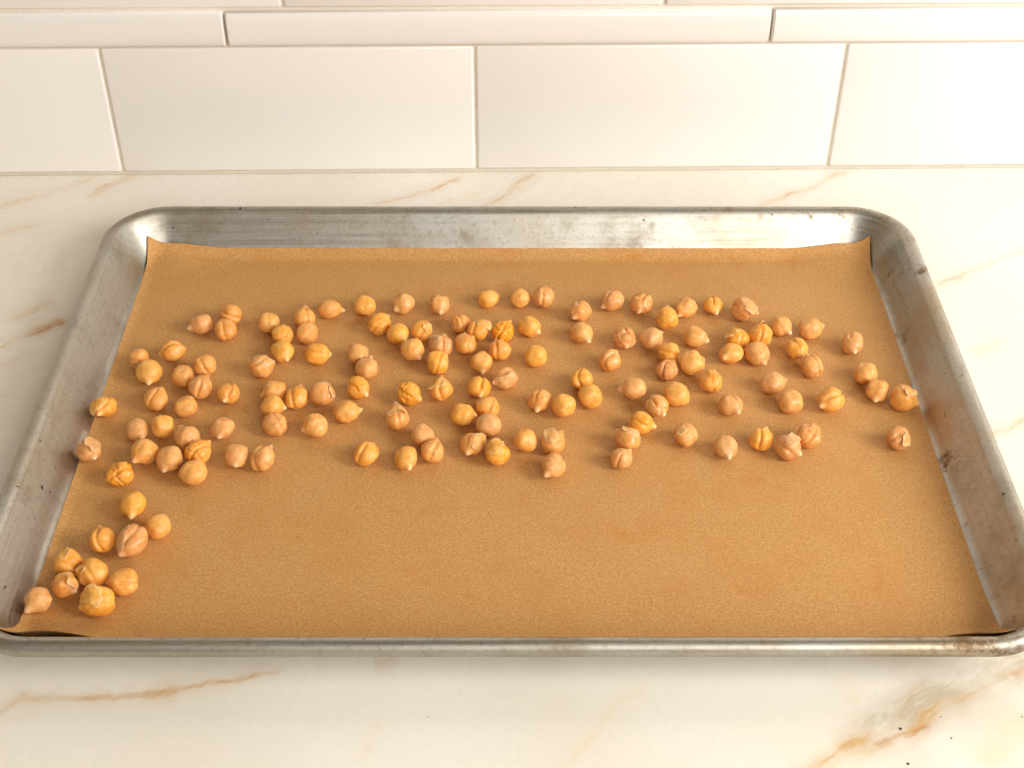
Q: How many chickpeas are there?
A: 138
